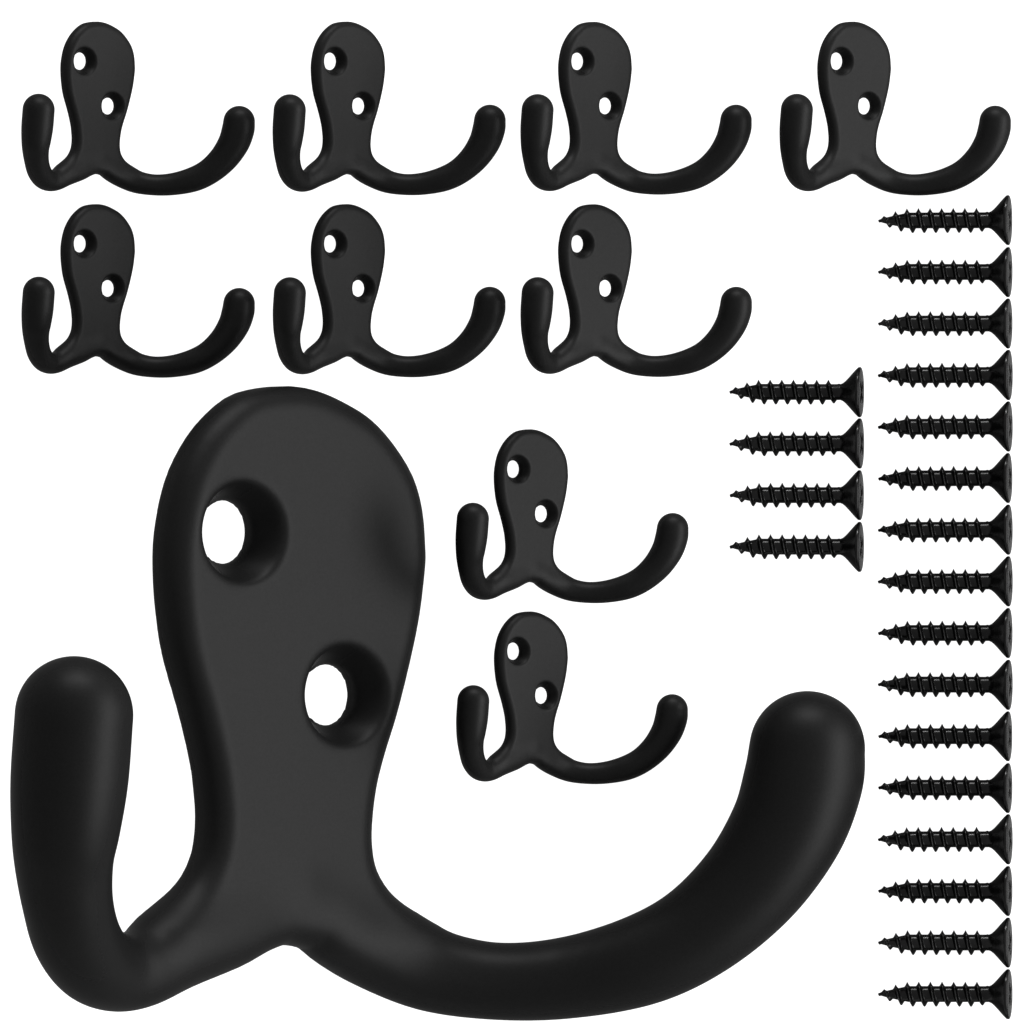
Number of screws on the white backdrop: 20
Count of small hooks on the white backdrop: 9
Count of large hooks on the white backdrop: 1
